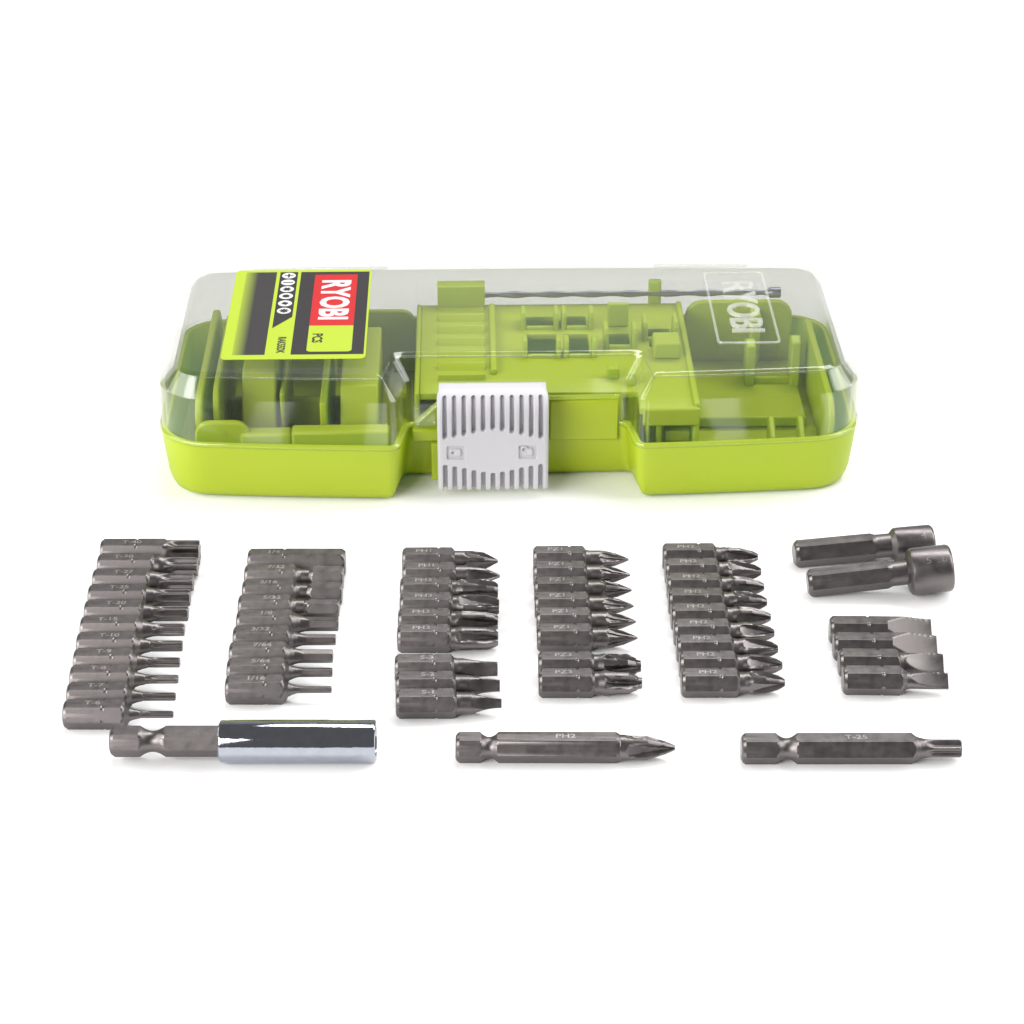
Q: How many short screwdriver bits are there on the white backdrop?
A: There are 50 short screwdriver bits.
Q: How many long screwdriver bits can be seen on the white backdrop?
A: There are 2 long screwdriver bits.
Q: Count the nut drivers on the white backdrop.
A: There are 2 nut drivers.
